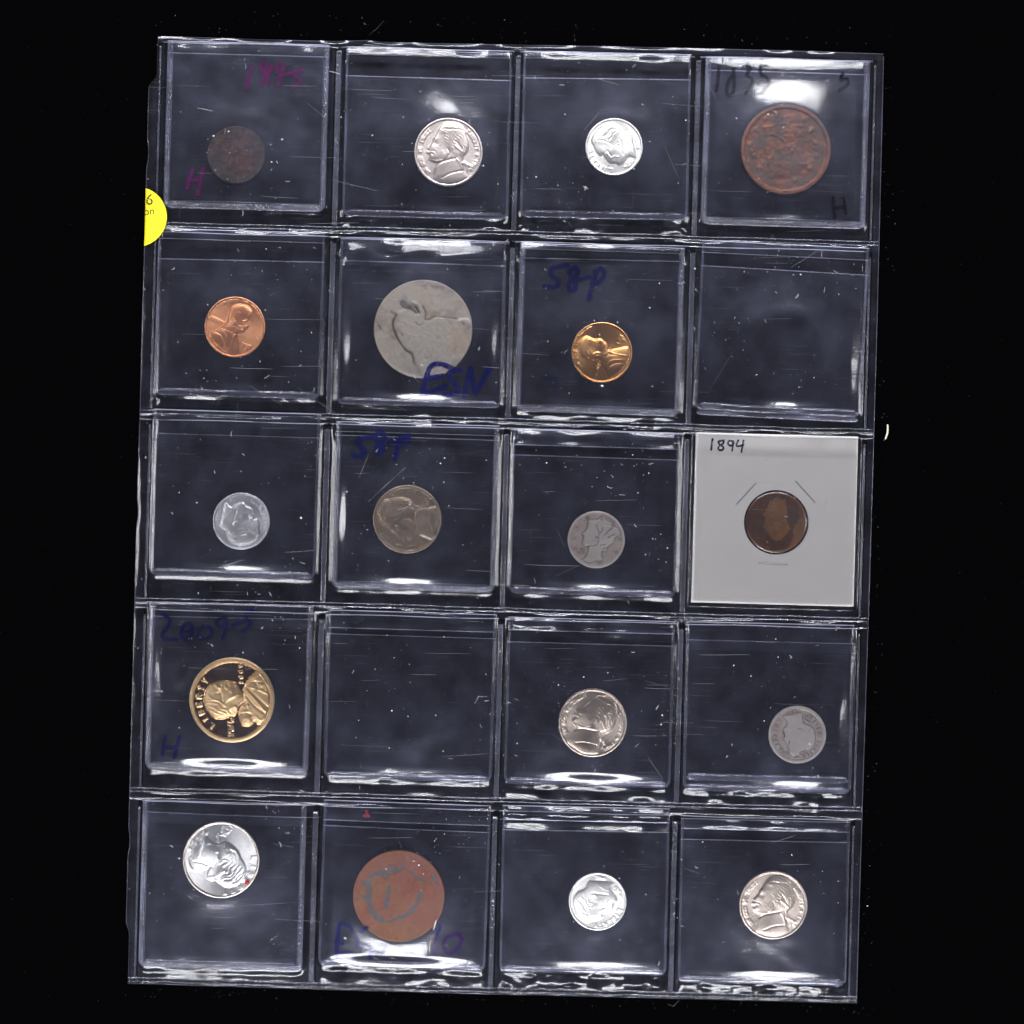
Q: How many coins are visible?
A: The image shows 18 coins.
